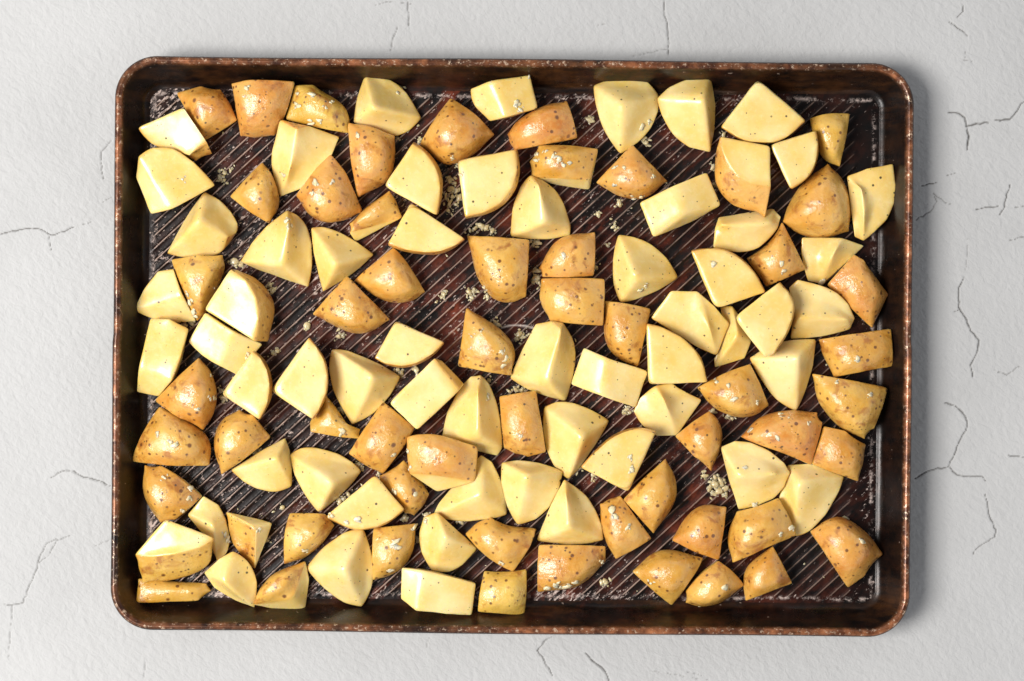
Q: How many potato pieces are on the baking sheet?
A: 112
